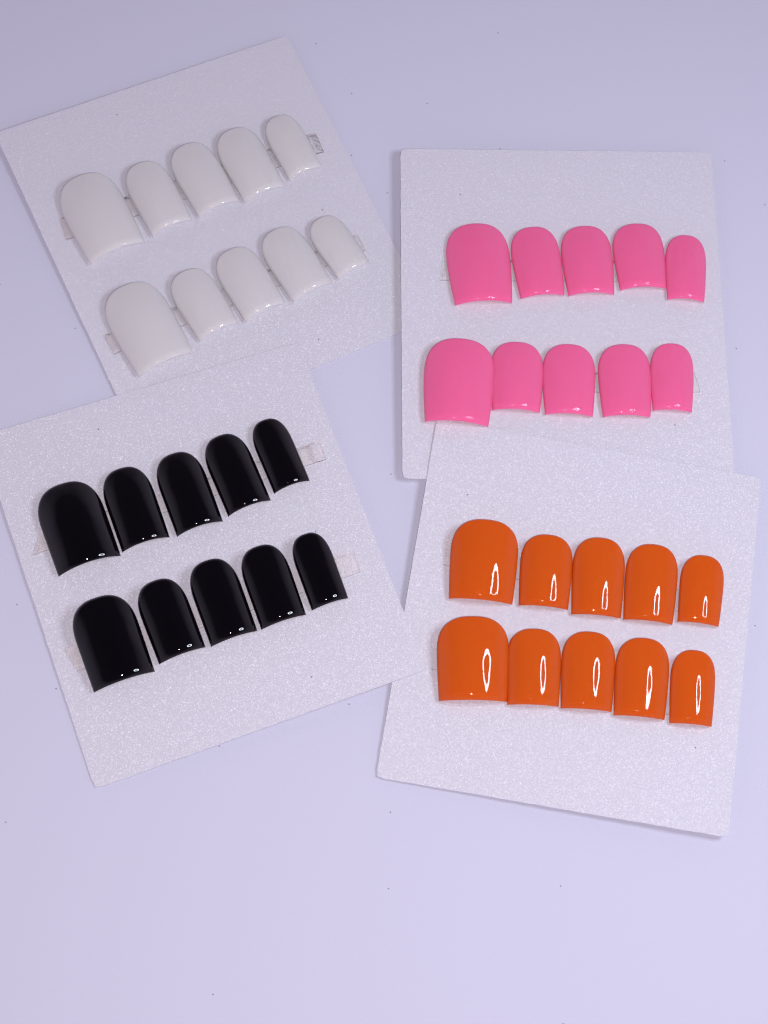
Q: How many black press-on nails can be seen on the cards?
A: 10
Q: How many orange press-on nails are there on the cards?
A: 10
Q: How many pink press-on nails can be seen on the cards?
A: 10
